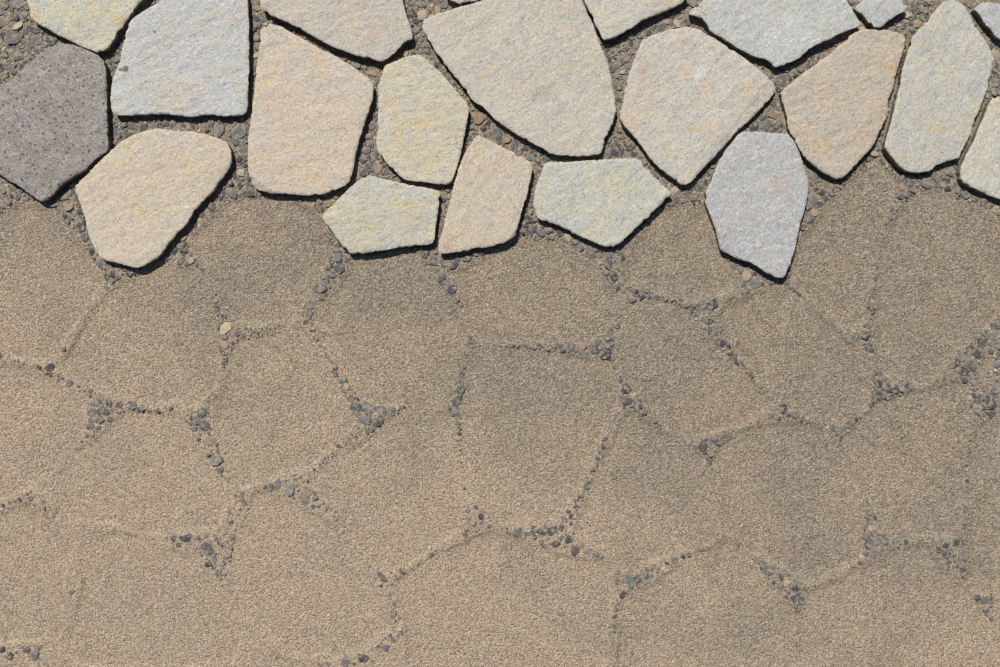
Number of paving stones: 21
